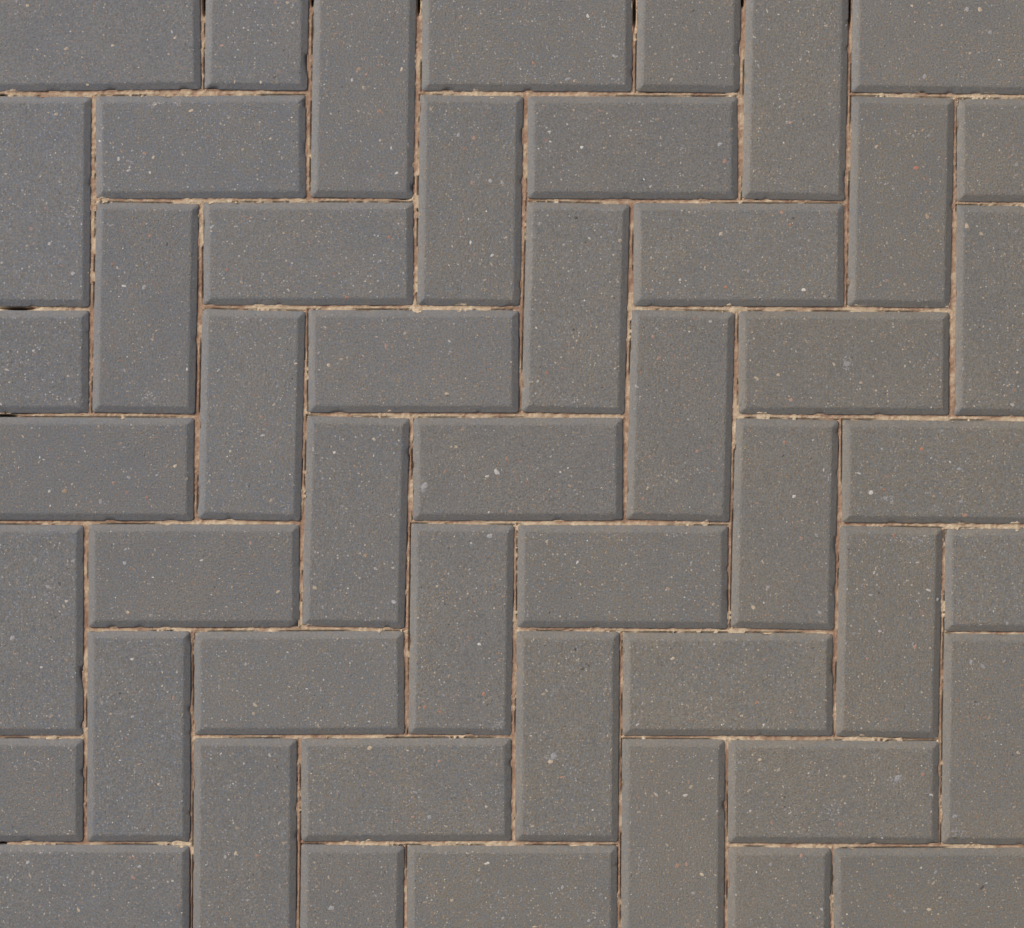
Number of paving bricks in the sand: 49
